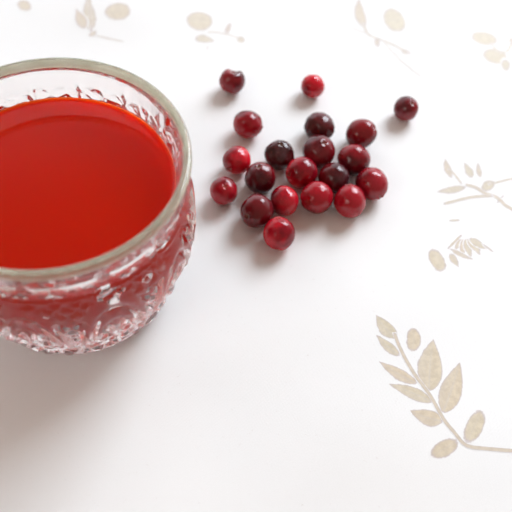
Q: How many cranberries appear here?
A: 20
